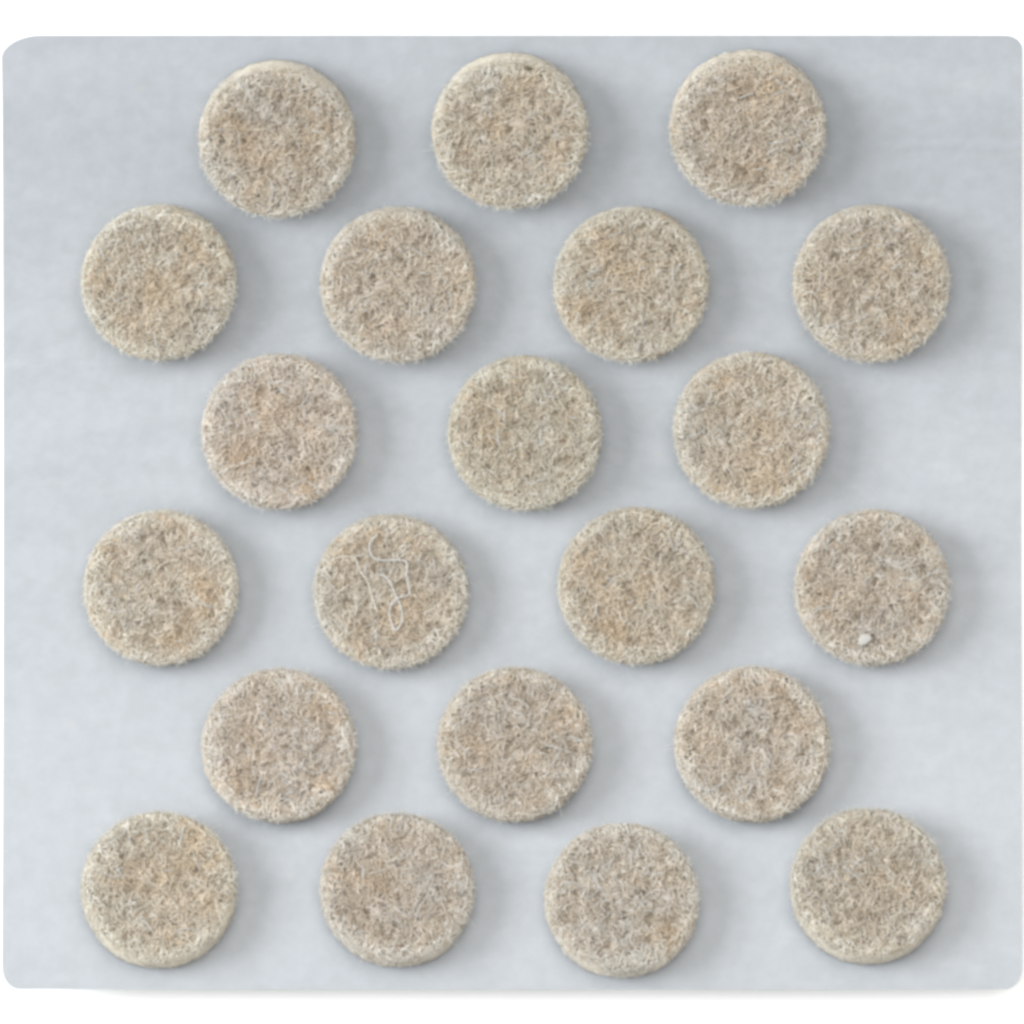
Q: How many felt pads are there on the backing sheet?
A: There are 21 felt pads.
